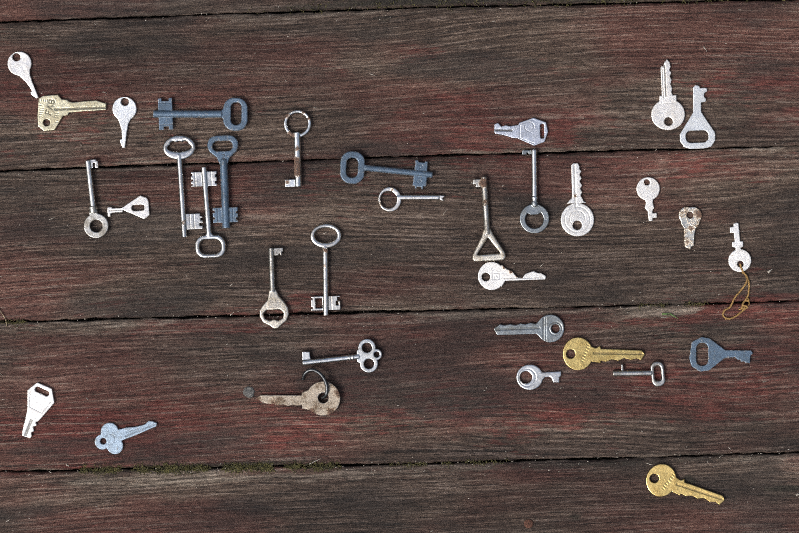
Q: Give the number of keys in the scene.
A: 34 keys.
